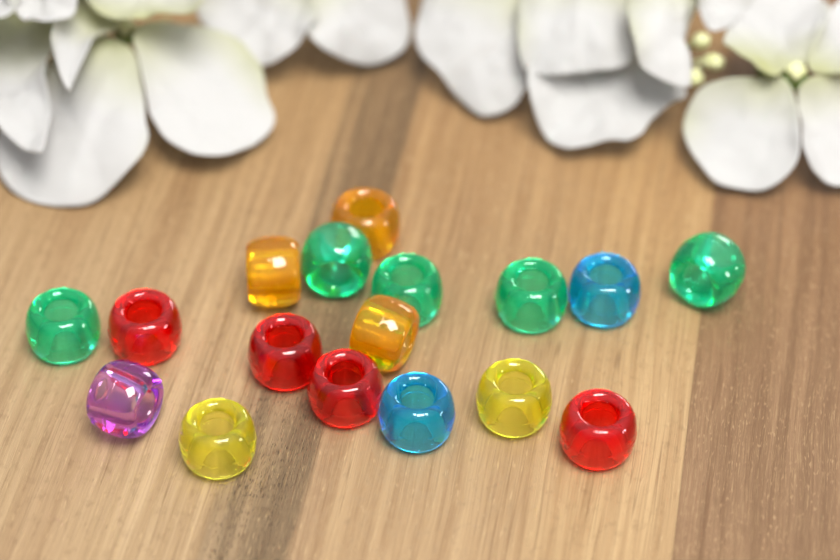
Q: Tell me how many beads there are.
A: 17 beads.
